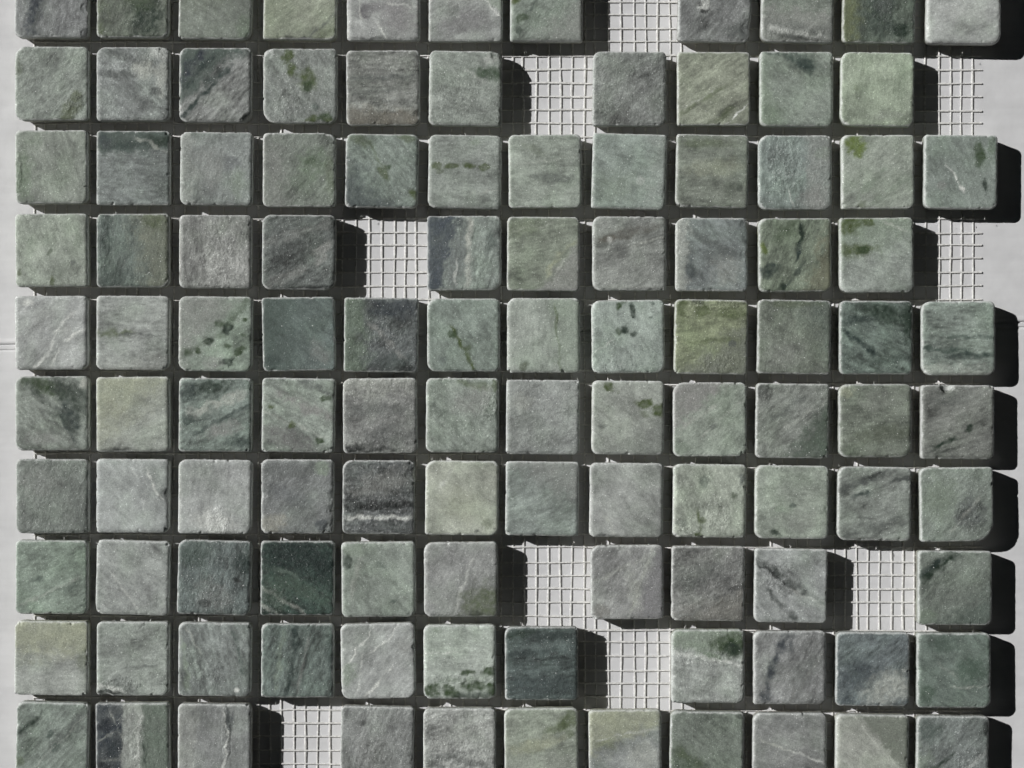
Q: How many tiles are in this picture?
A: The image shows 111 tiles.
